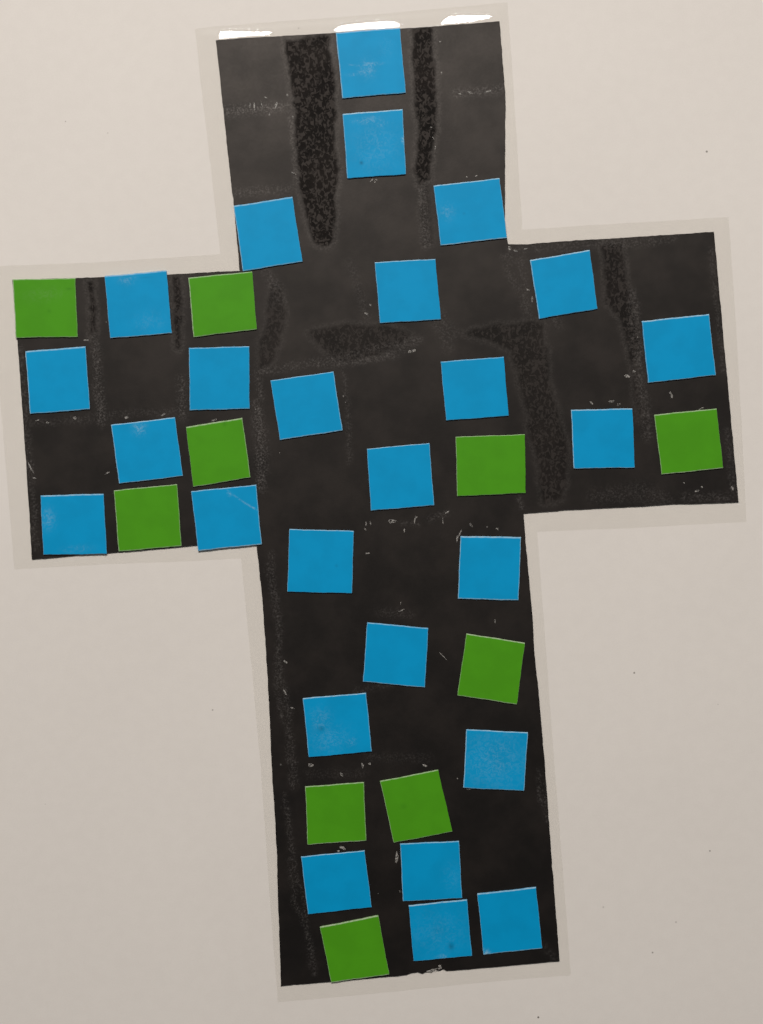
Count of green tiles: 10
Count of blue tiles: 26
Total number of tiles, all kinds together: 36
